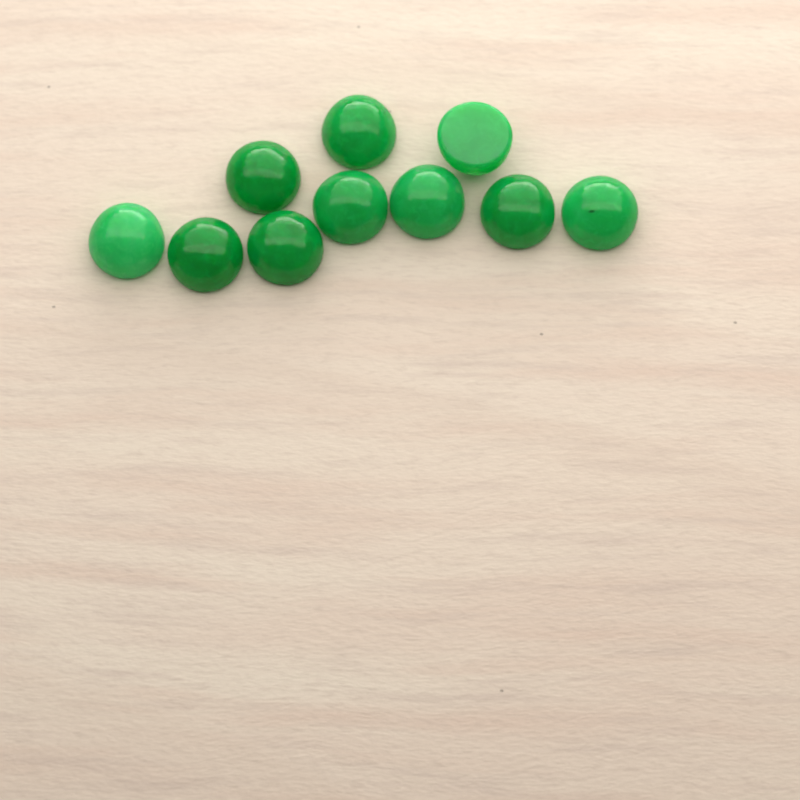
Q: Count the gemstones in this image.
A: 10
